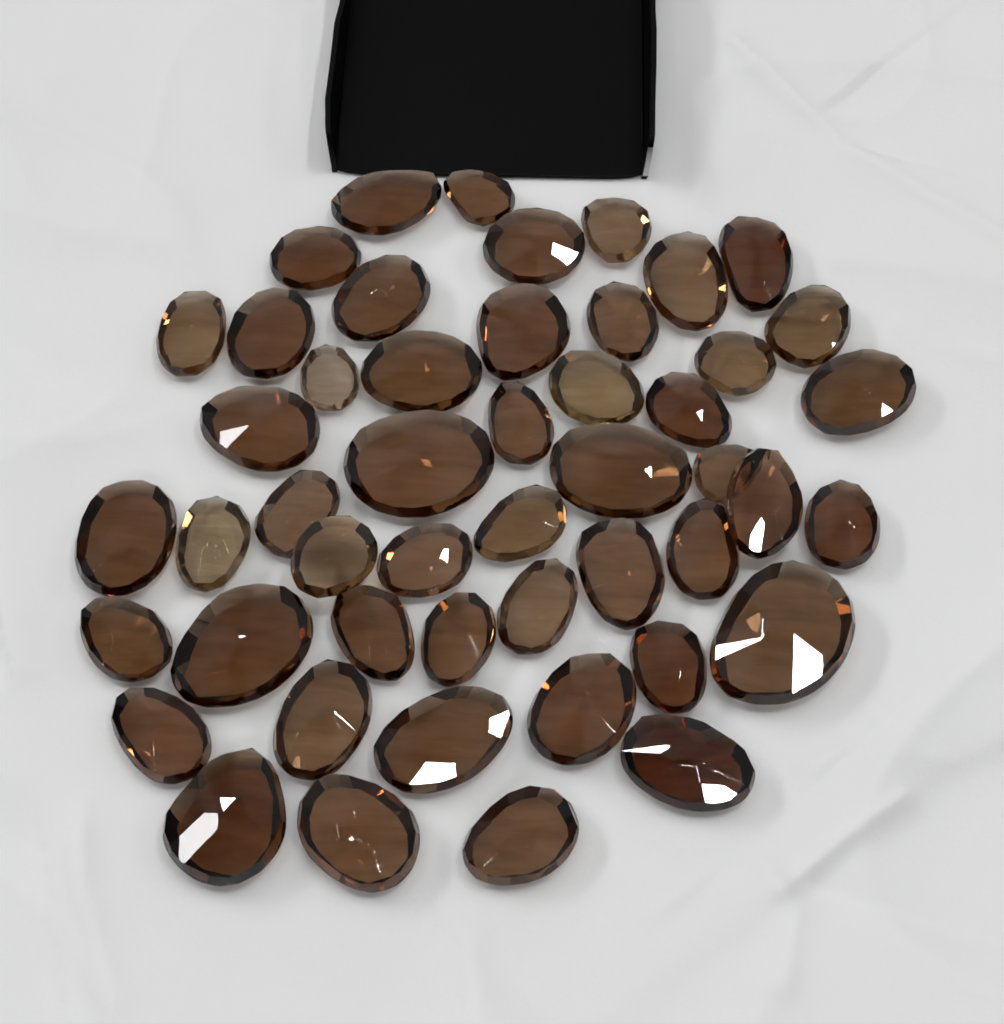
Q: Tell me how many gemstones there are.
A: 49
